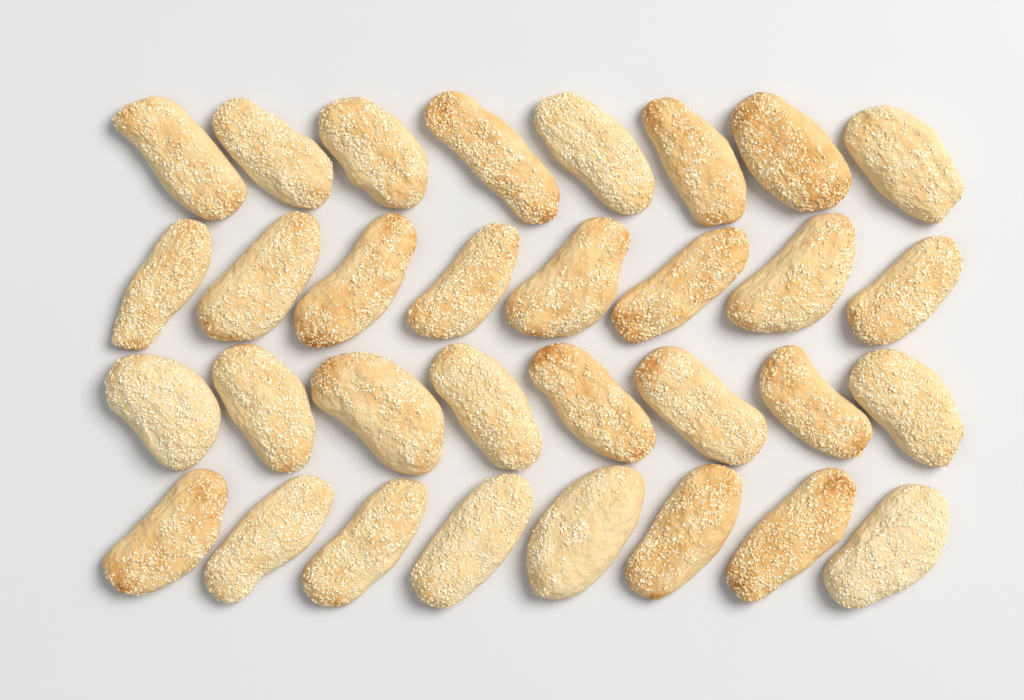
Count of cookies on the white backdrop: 32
